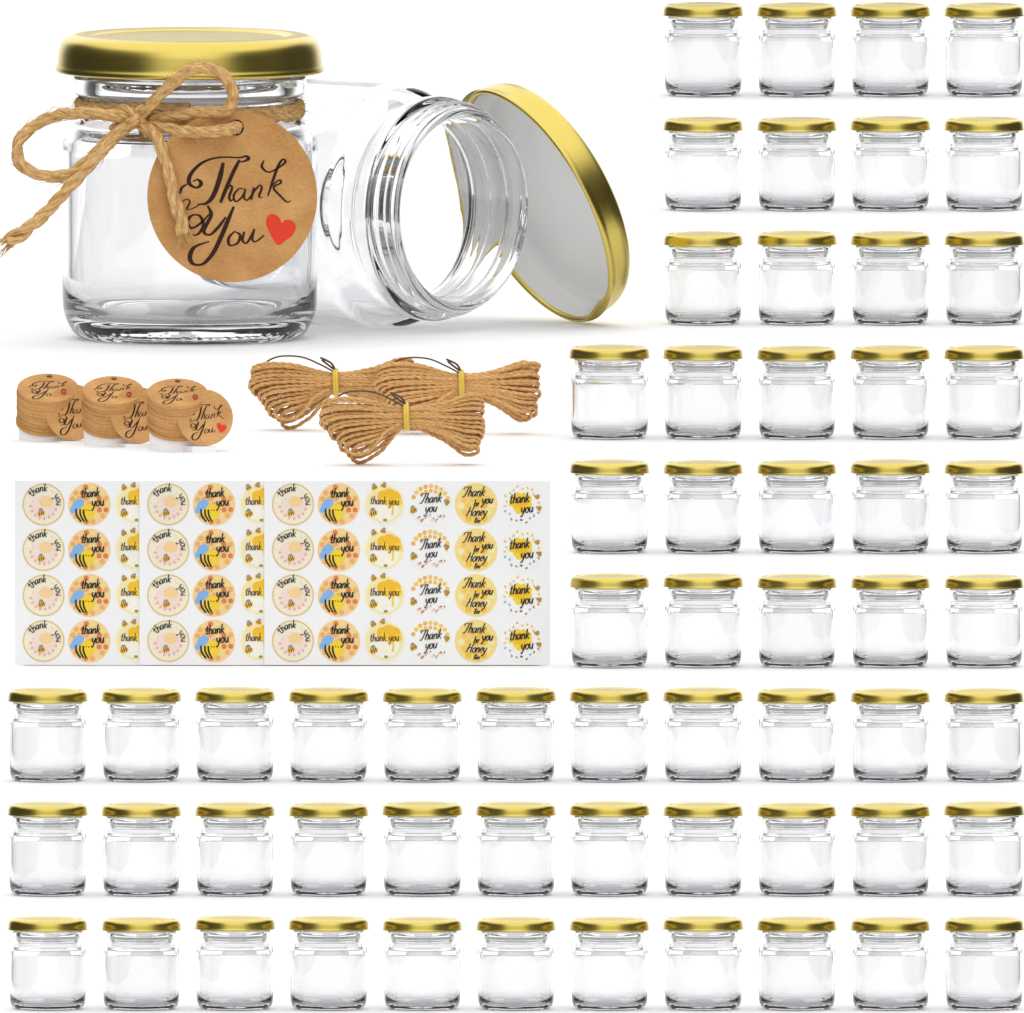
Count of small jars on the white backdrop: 60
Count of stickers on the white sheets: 48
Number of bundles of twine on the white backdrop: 3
